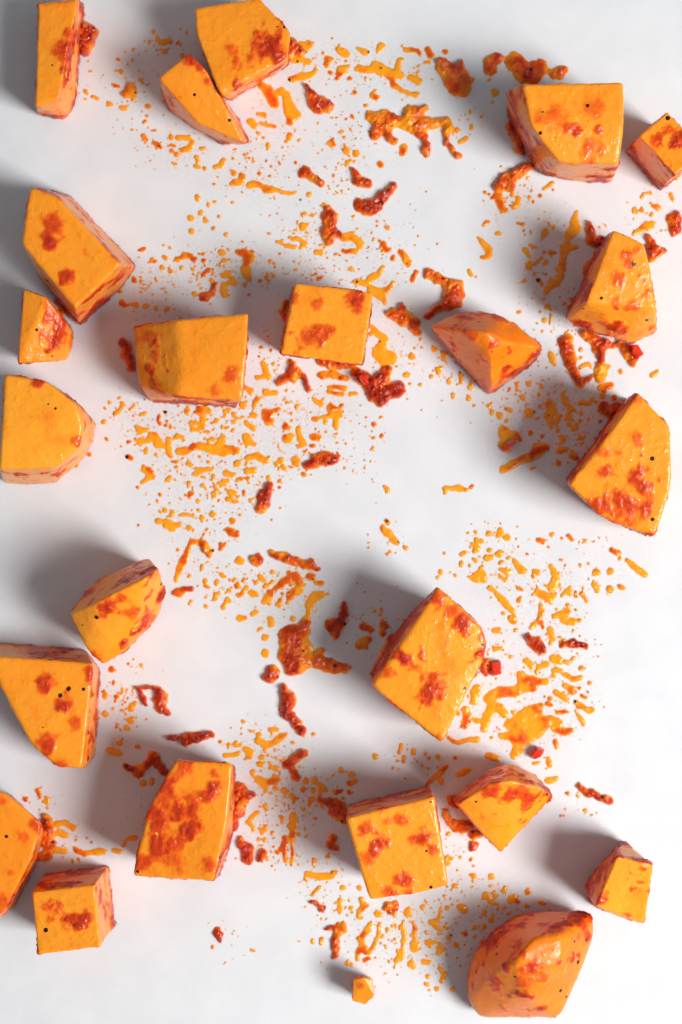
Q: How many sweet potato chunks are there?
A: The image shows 24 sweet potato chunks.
